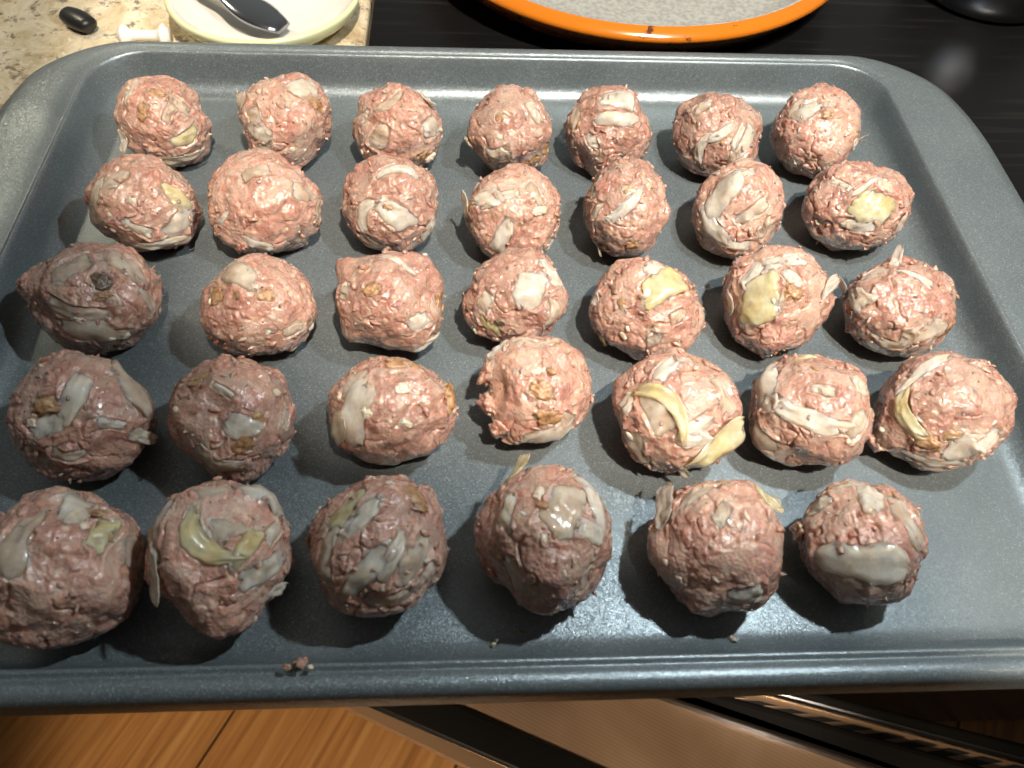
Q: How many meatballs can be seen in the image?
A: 34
